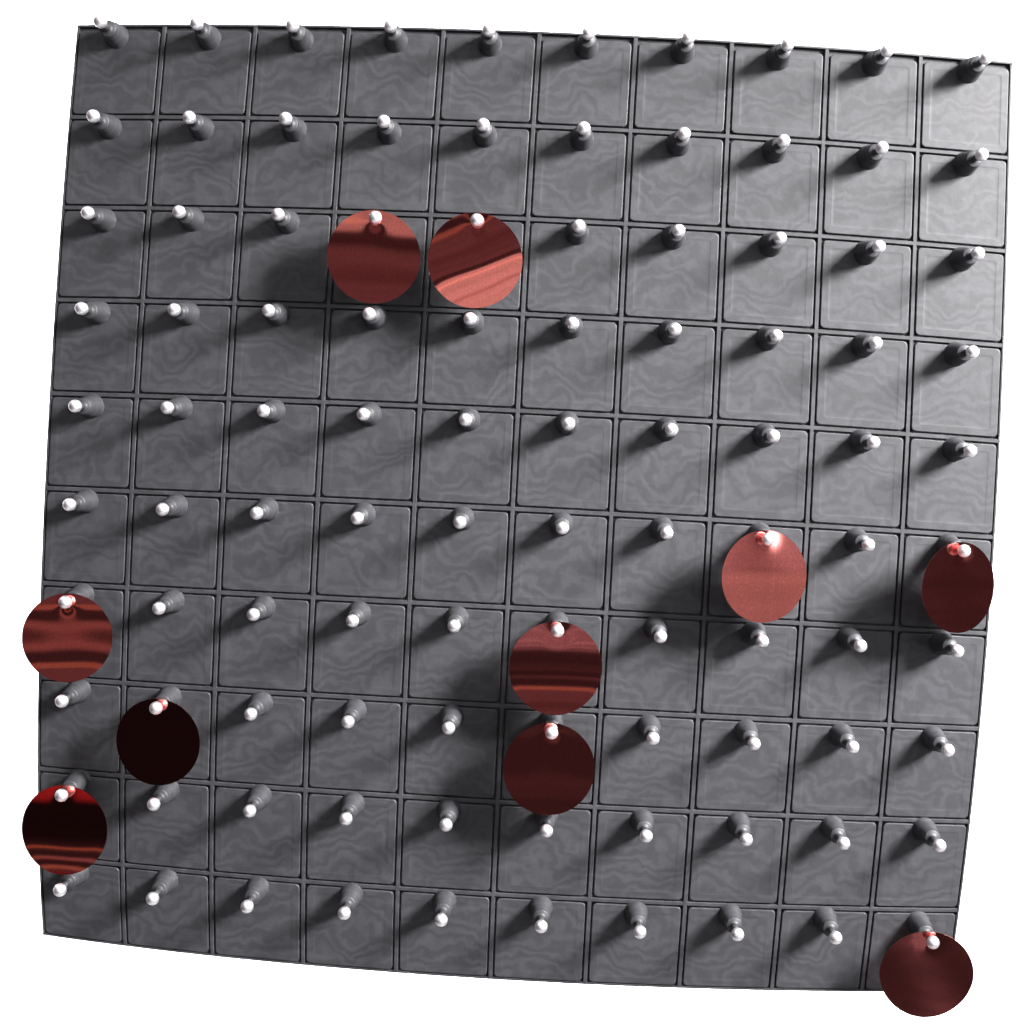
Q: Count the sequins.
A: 10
